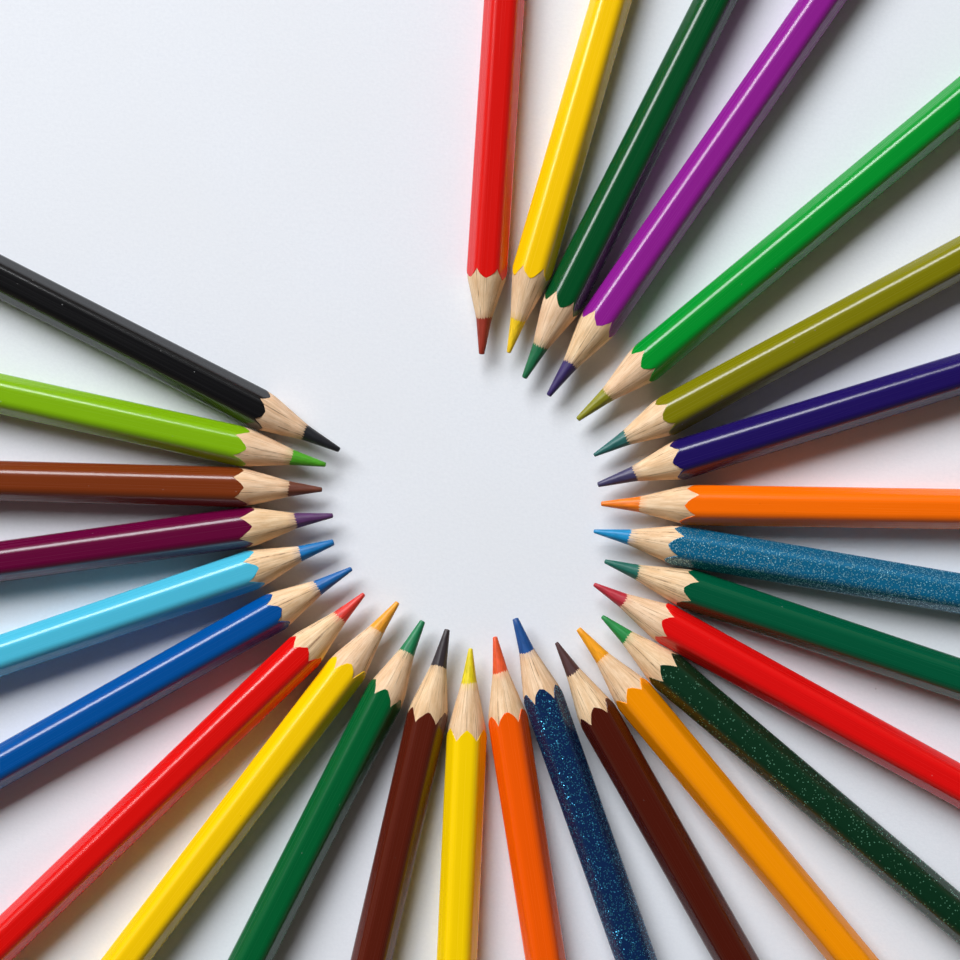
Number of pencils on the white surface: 27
